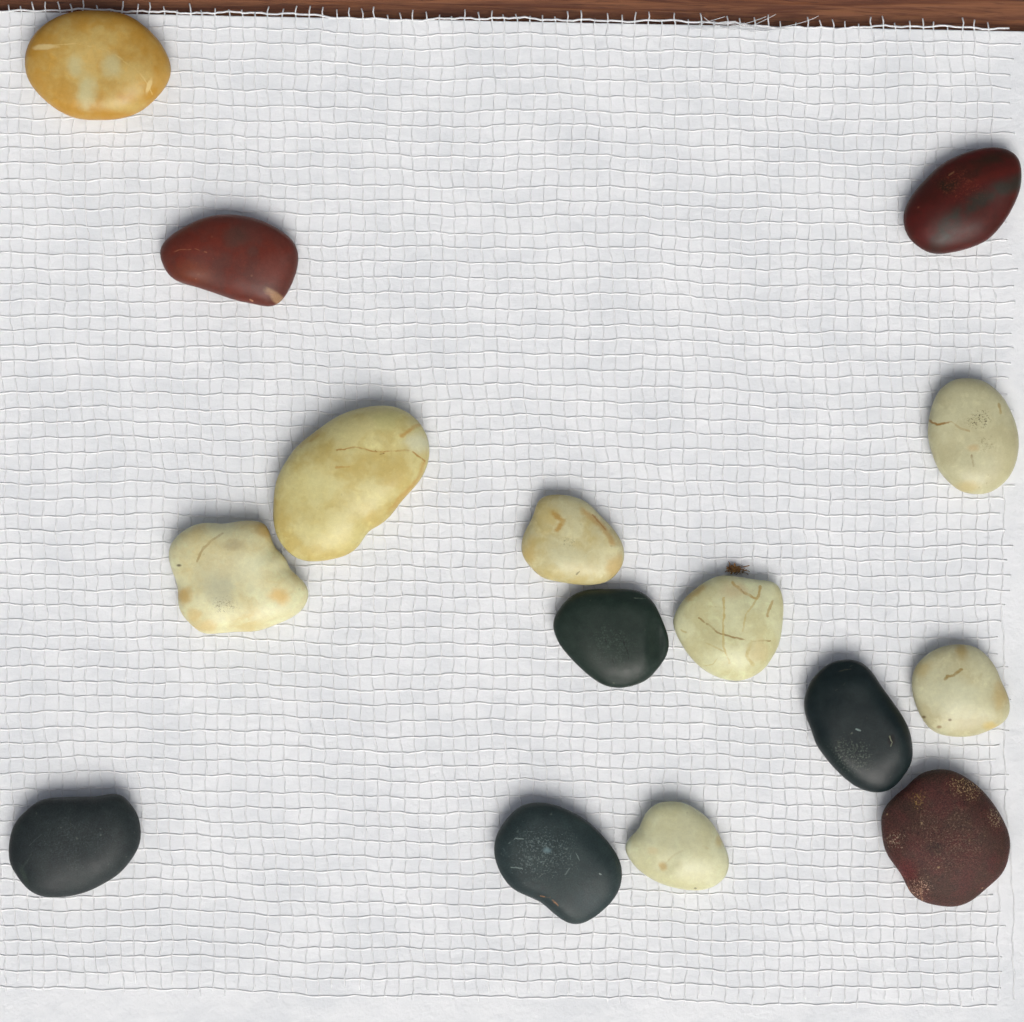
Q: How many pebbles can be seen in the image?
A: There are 15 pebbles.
